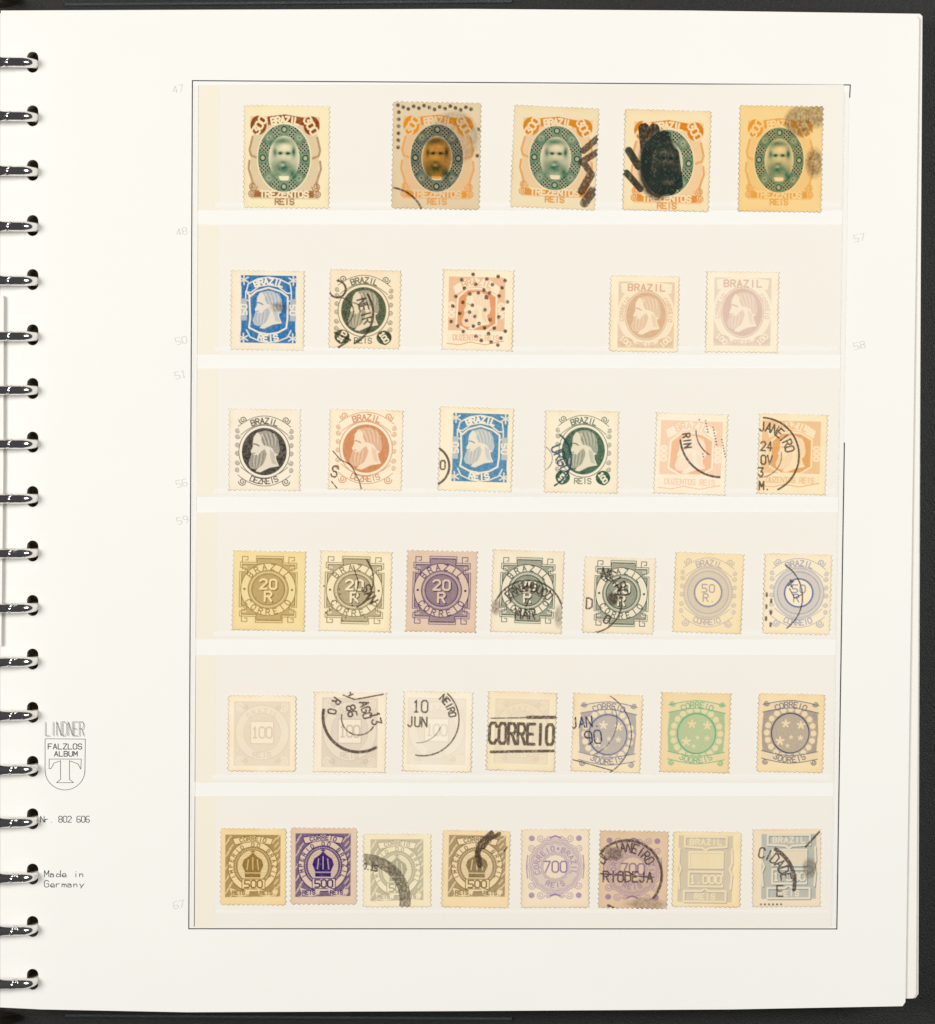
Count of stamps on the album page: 38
